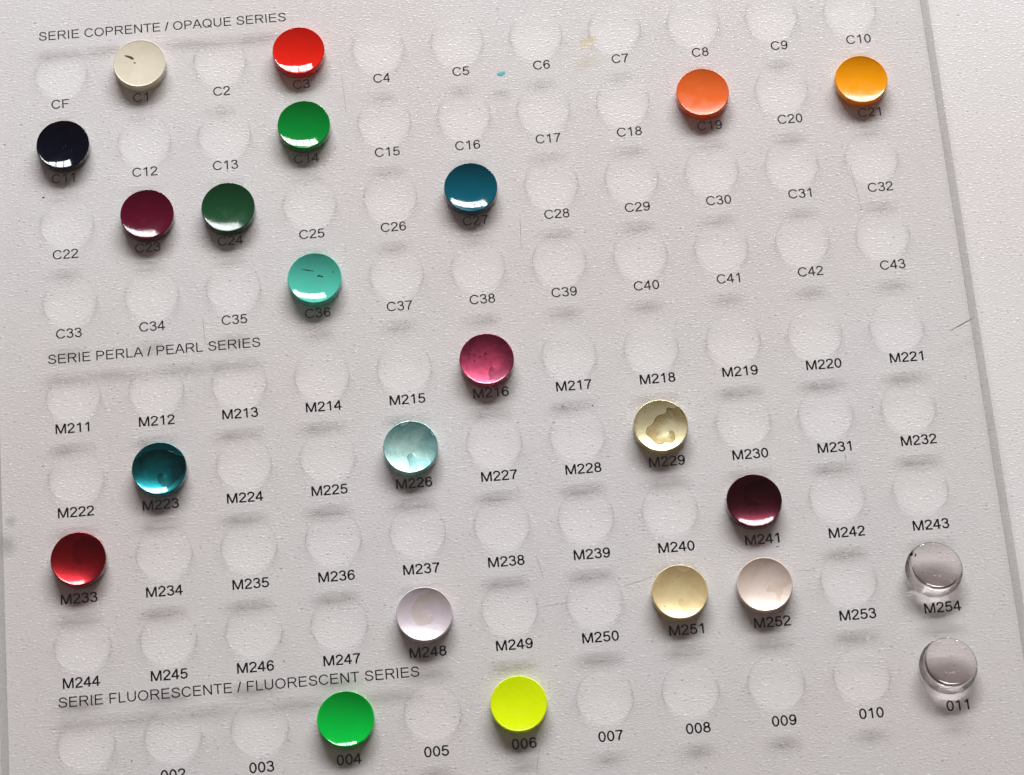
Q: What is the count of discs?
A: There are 23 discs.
